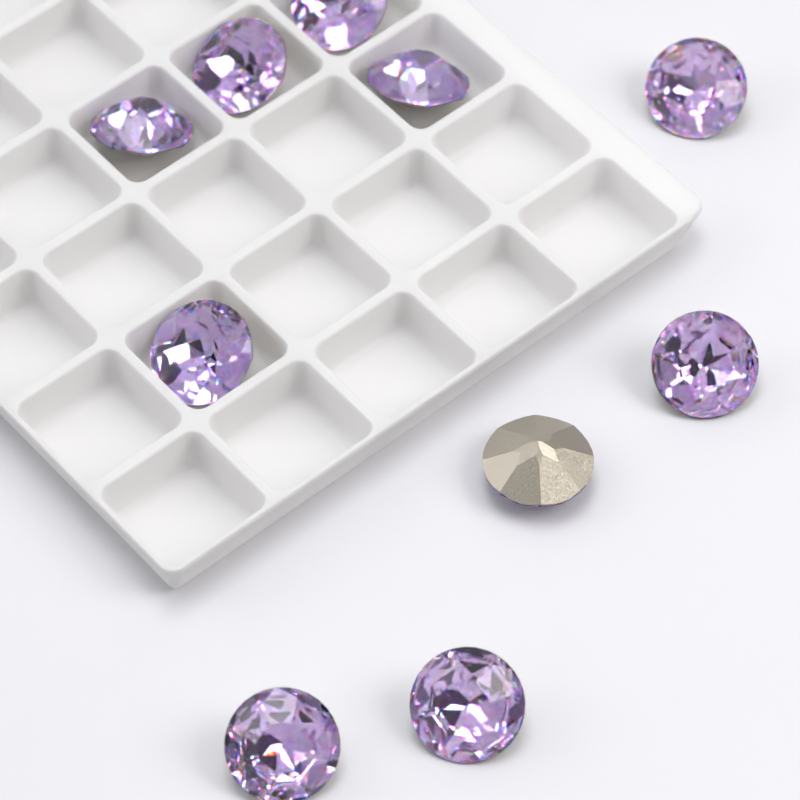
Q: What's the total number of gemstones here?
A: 10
